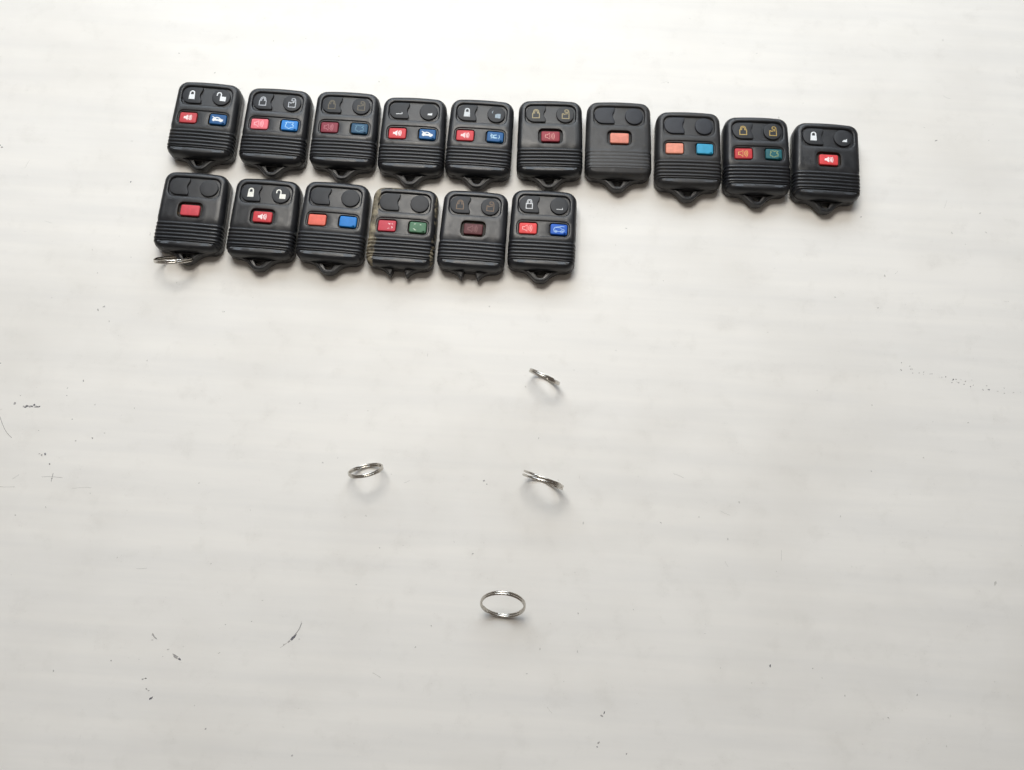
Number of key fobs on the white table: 16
